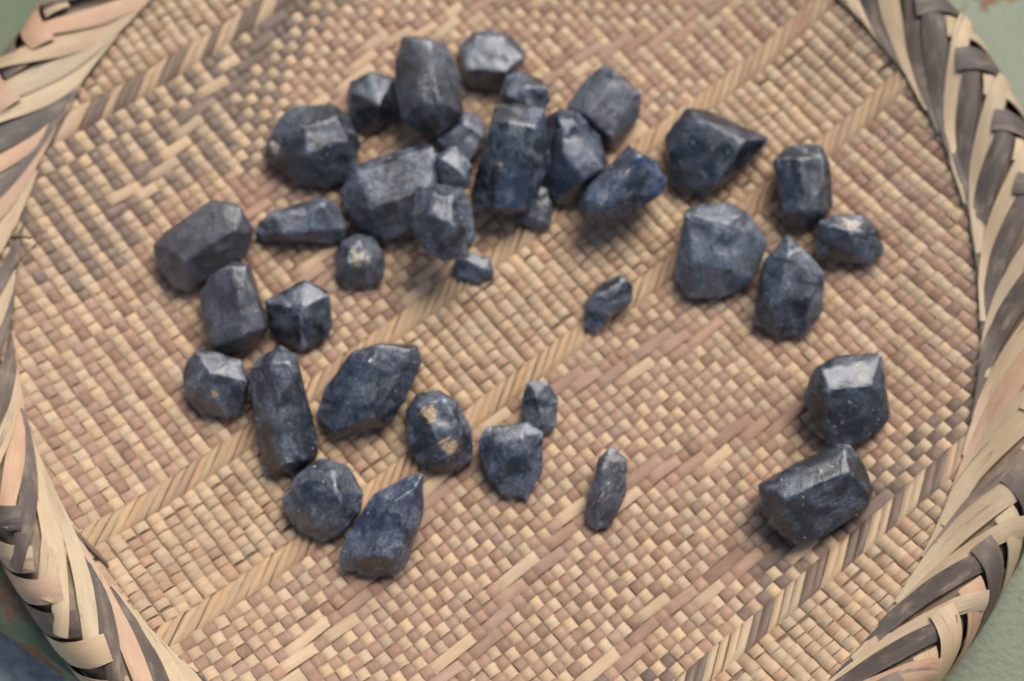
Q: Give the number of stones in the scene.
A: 37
